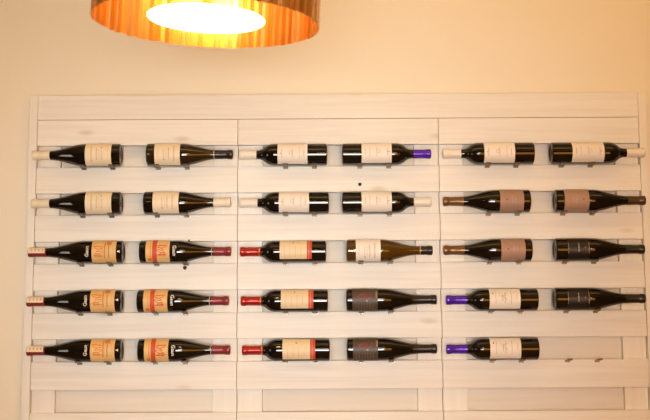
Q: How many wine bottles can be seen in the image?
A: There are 29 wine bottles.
